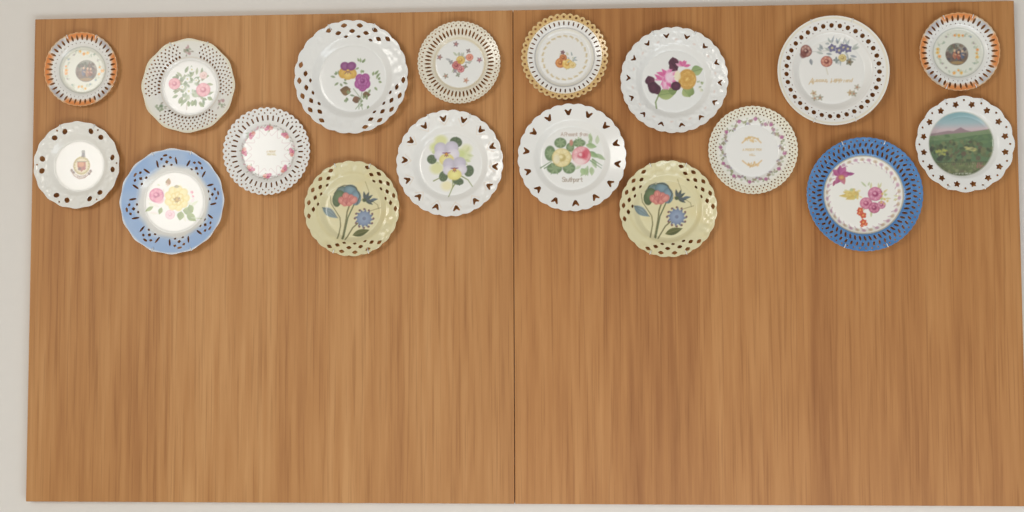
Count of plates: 18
